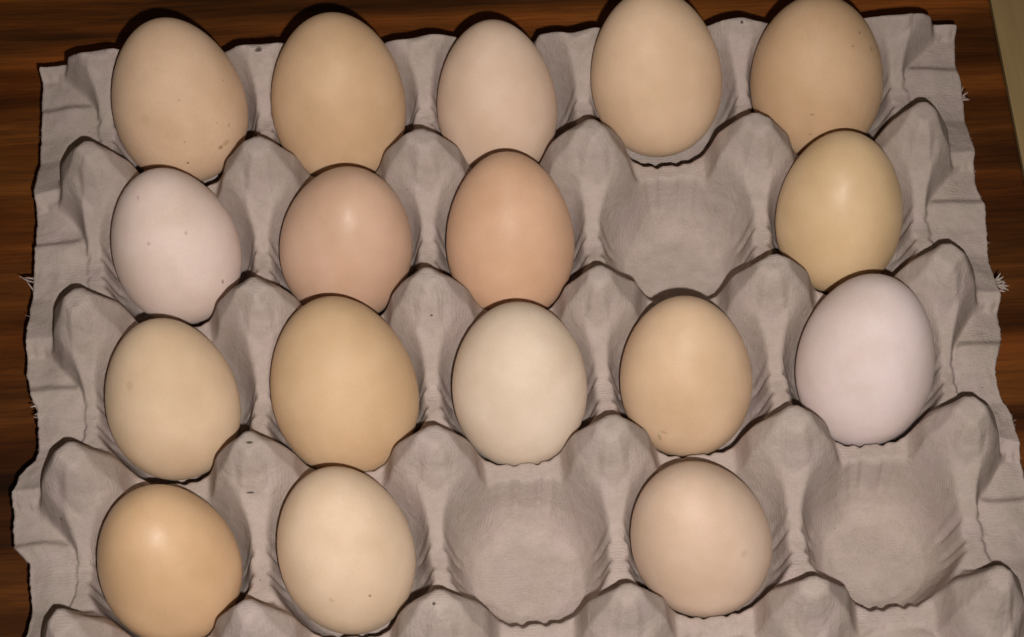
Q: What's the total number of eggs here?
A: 17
